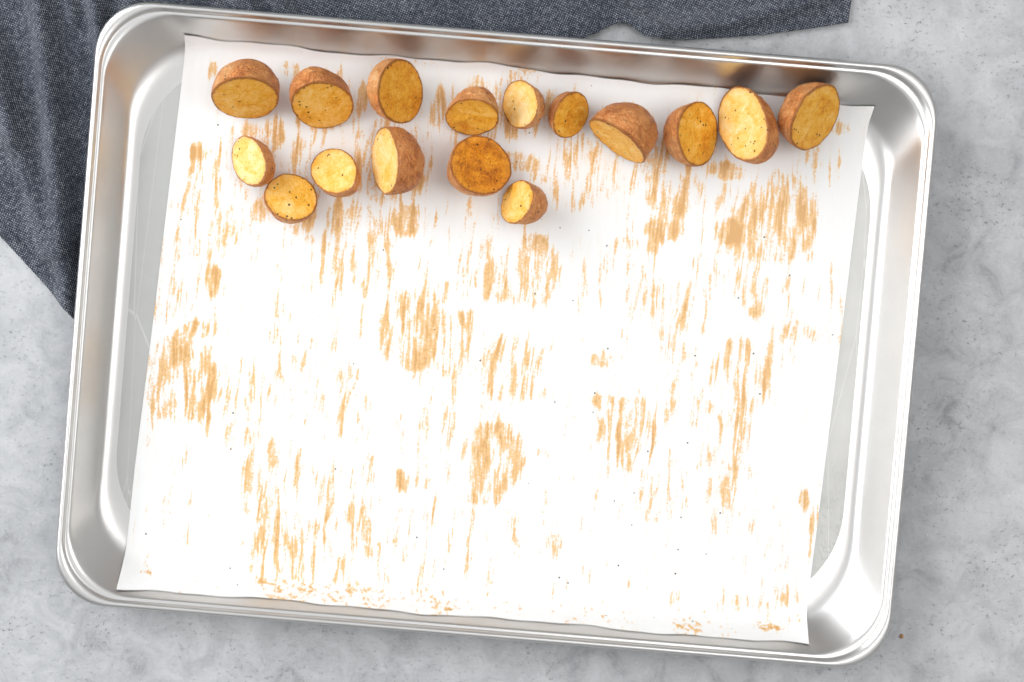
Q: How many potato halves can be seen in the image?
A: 16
